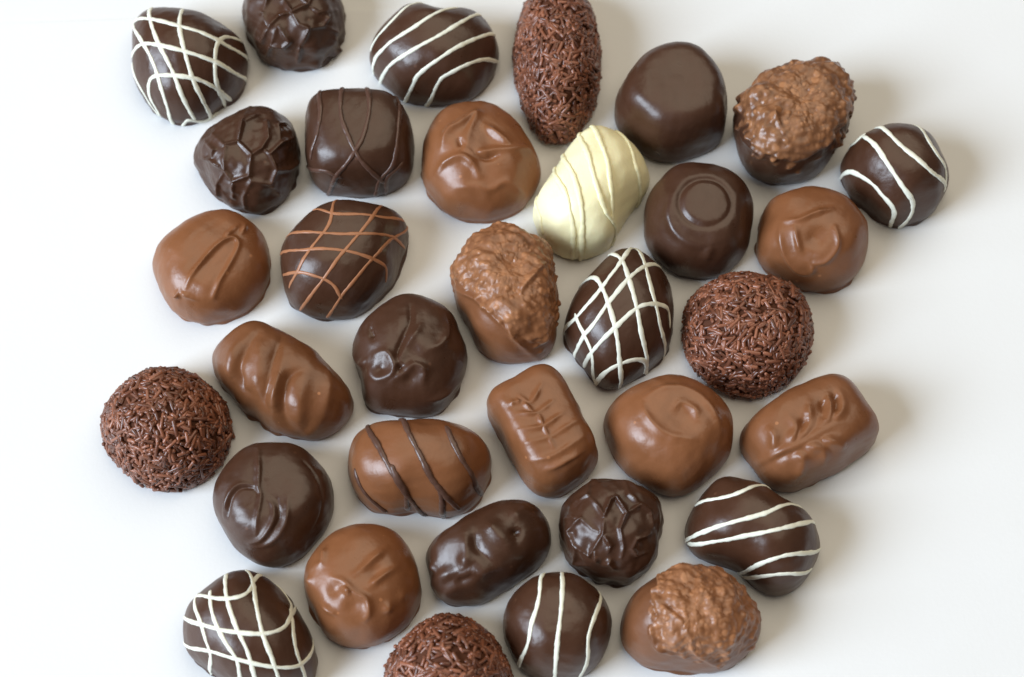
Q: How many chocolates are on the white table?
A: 34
